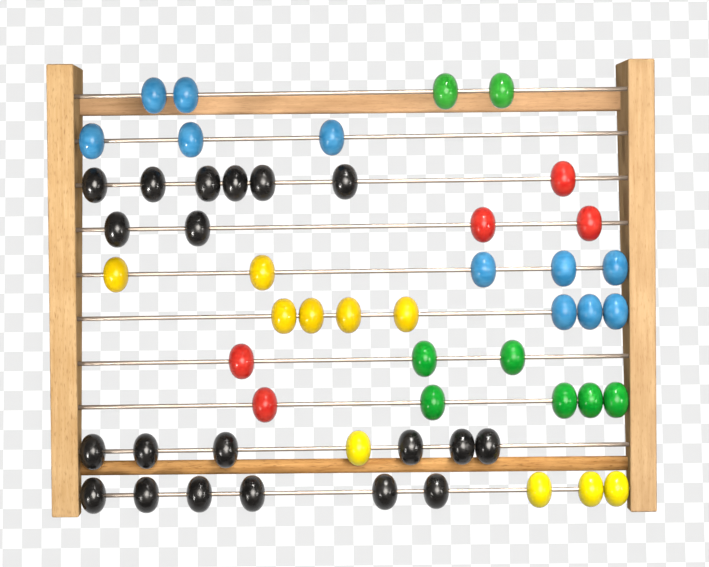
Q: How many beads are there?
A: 54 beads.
